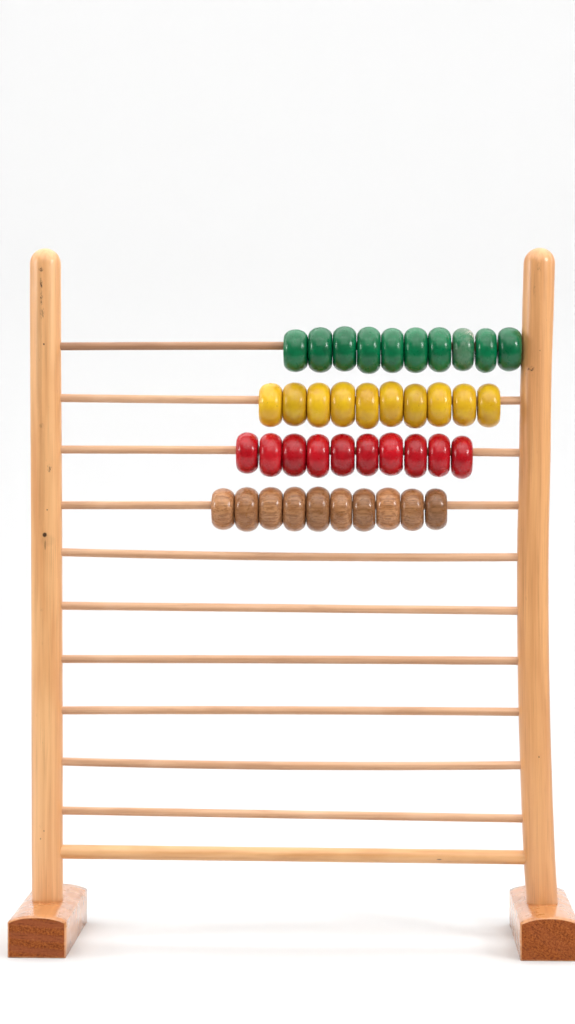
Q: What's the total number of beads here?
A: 40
